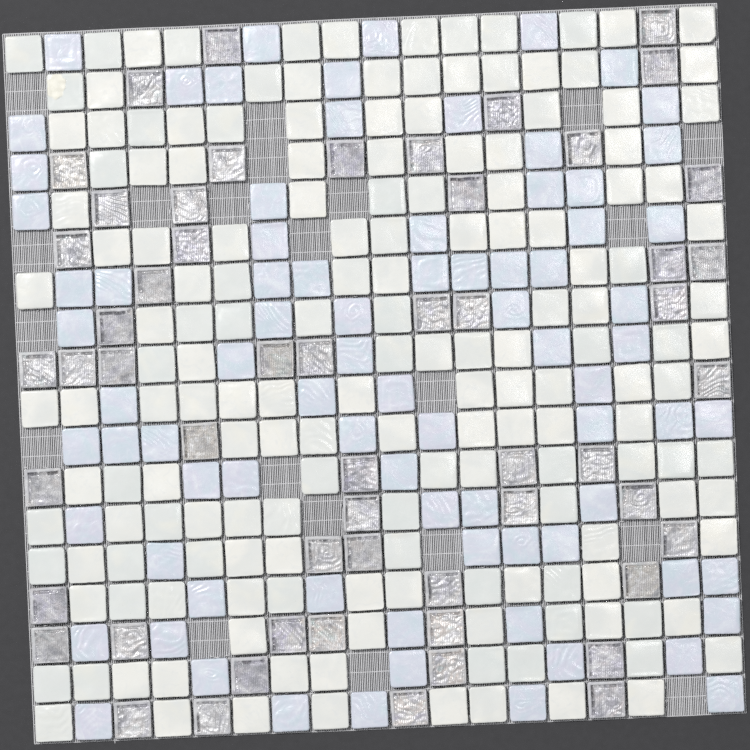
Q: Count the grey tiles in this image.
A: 55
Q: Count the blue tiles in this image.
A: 81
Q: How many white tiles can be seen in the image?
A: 167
